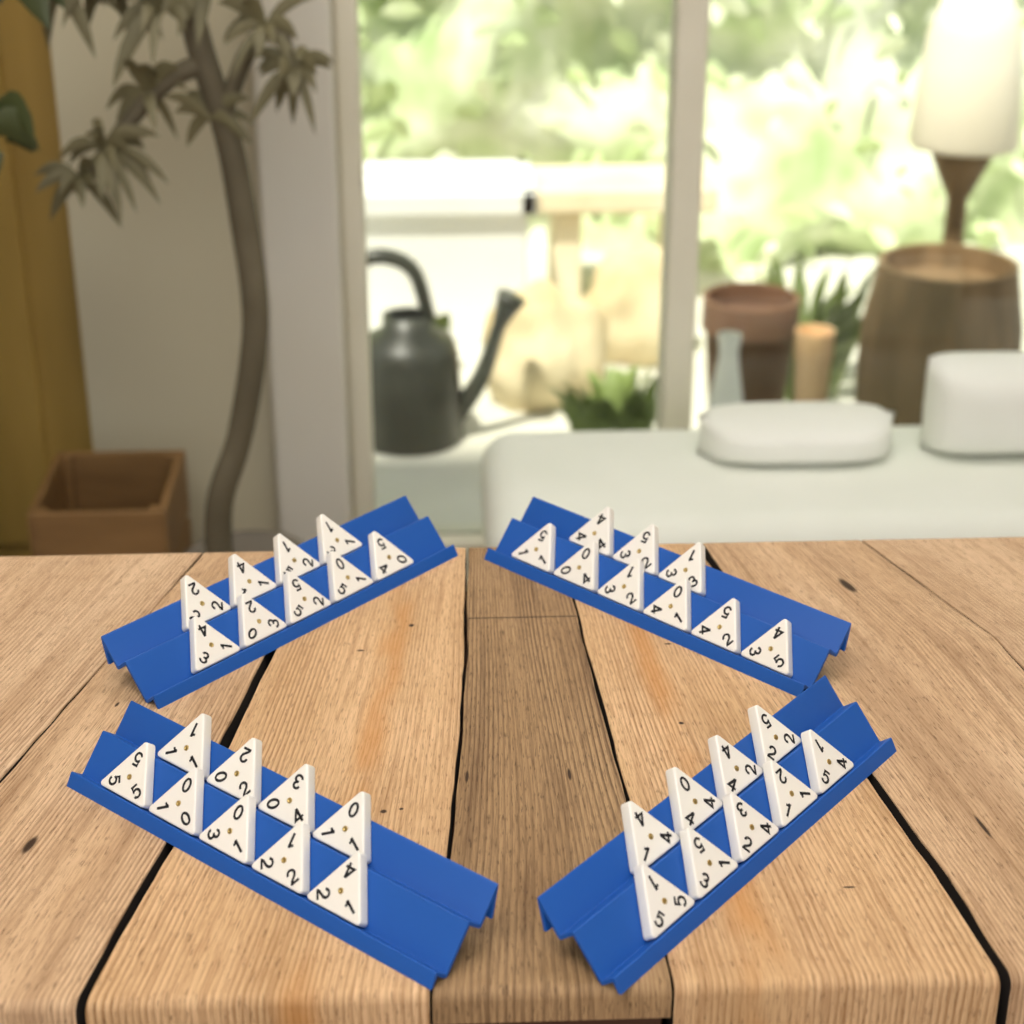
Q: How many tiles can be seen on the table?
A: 36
